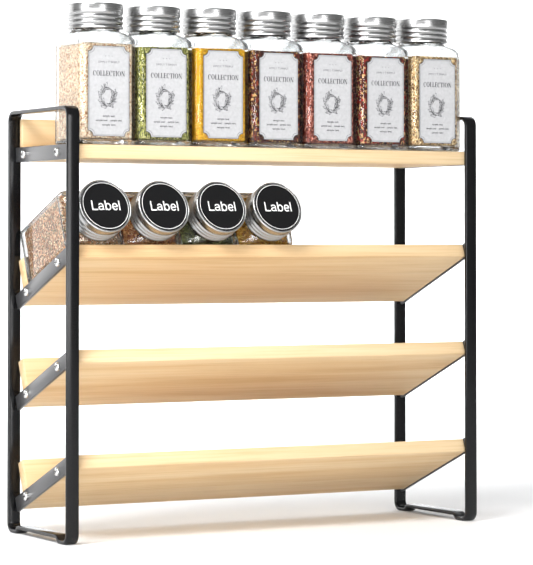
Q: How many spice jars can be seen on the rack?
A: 11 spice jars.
